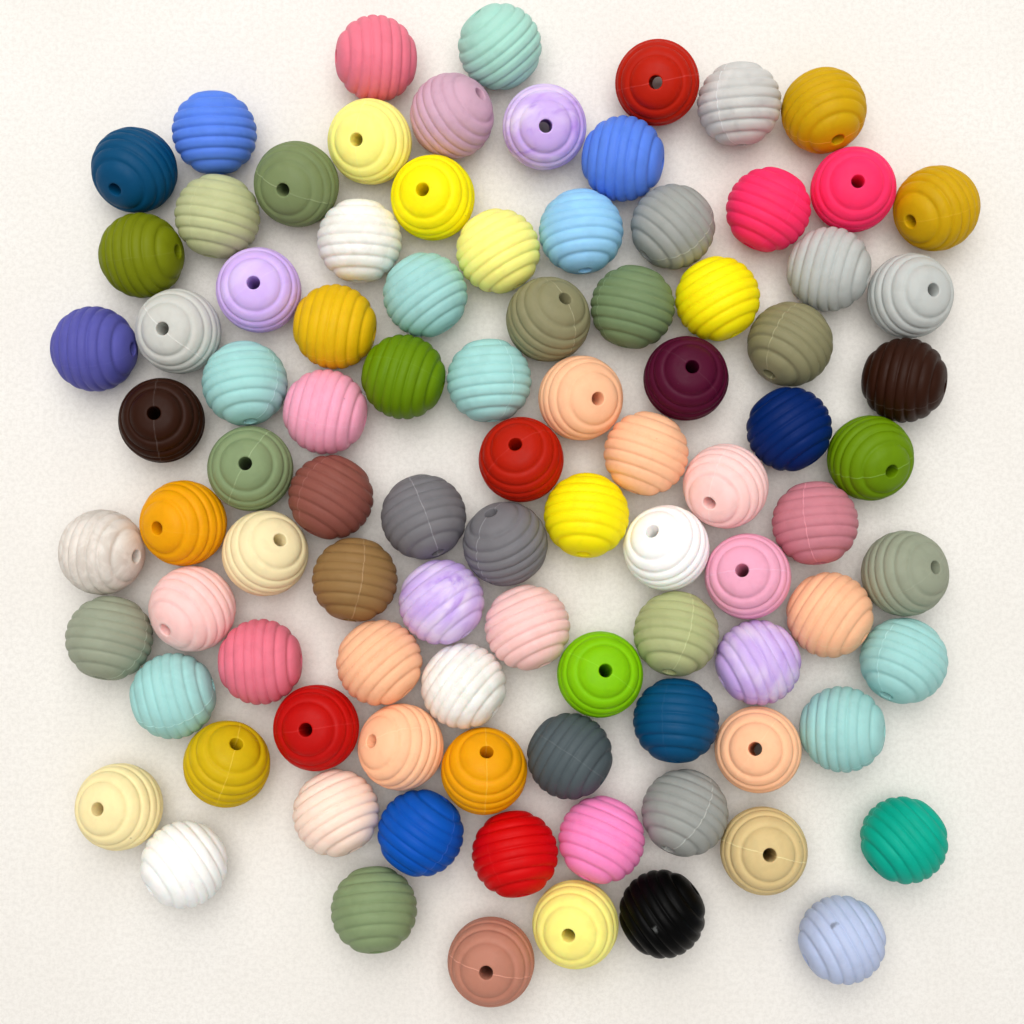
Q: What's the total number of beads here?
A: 94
